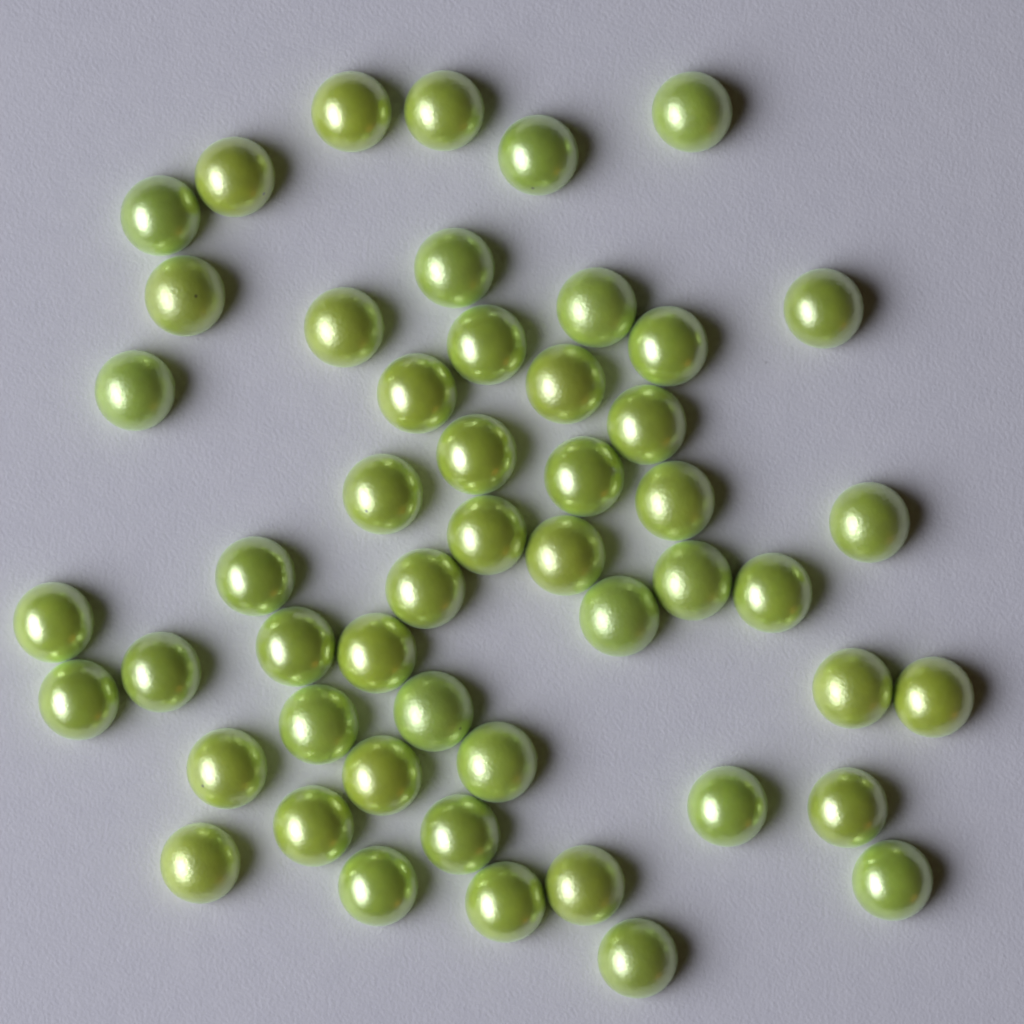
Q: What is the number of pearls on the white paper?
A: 51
